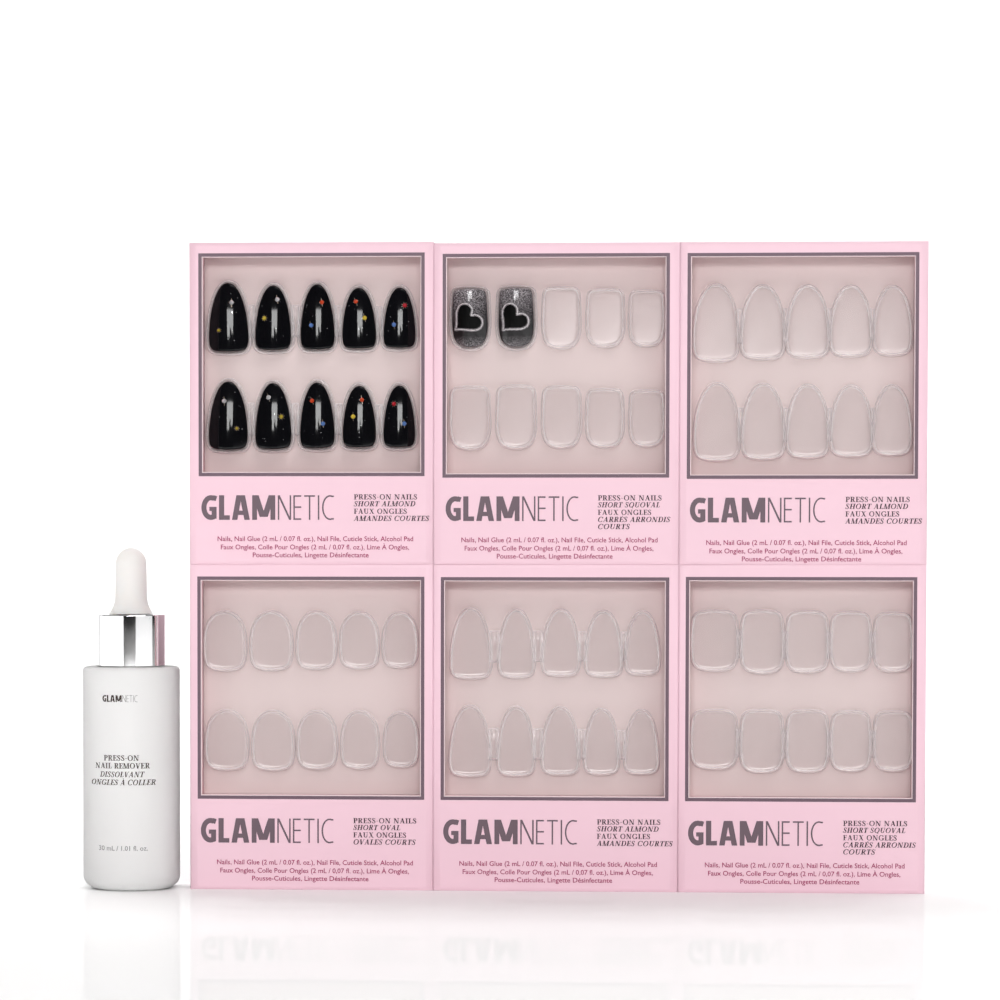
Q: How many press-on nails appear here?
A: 12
